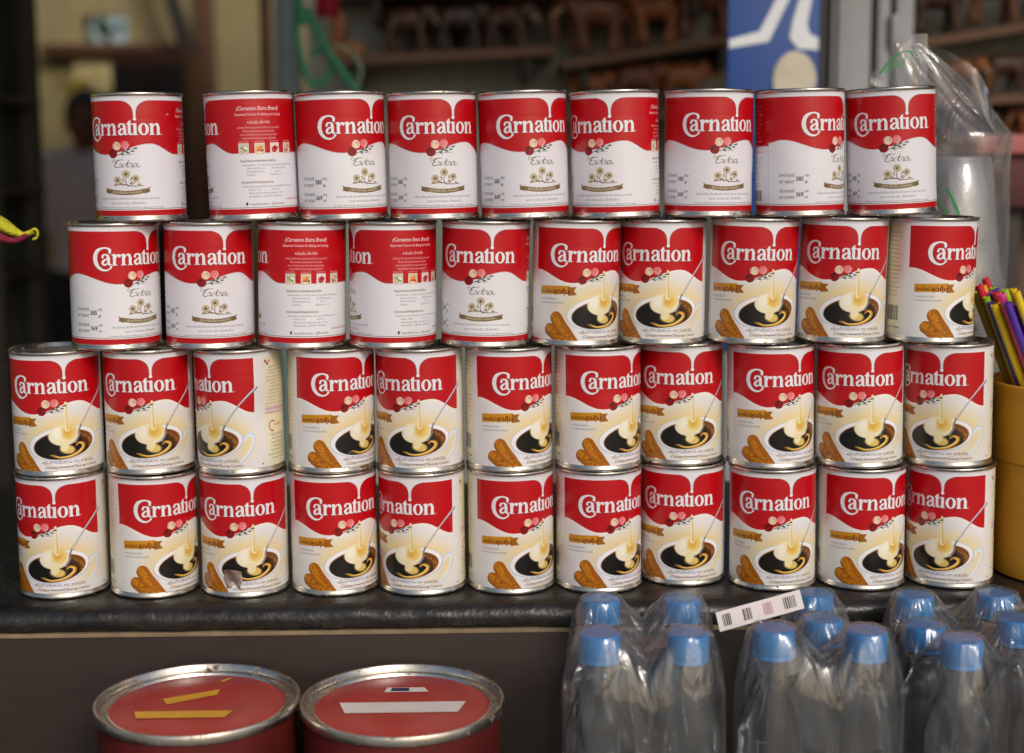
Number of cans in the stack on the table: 41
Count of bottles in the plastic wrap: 13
